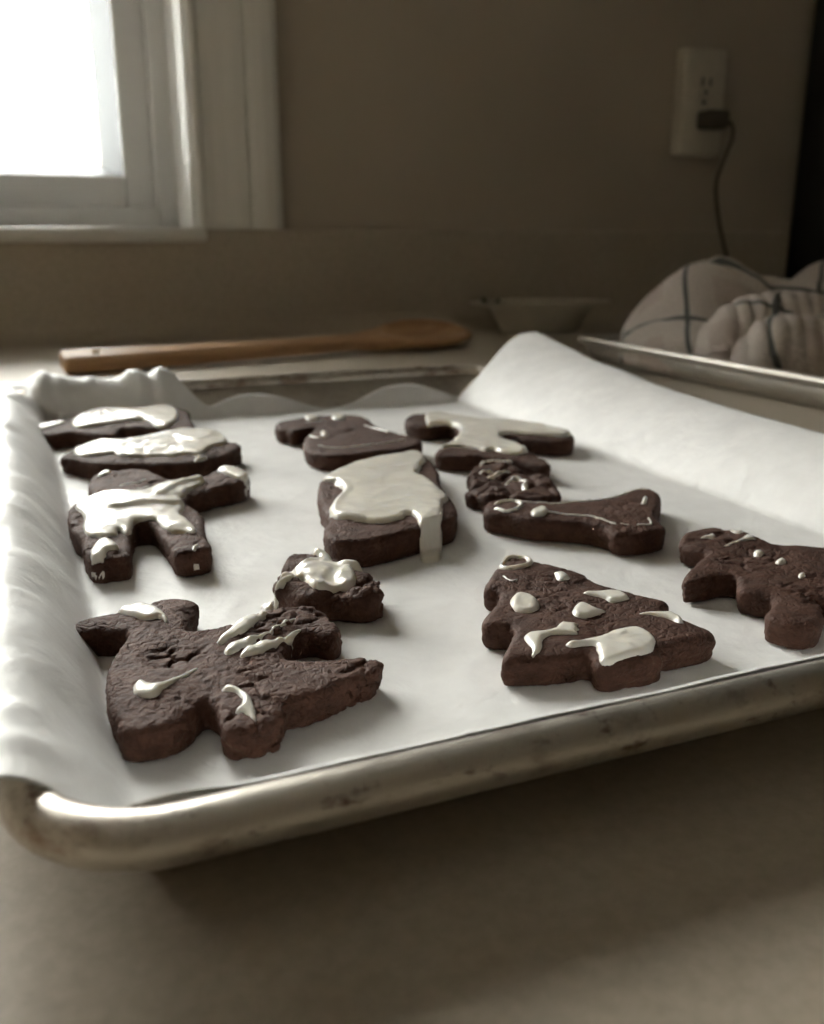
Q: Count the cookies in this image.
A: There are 12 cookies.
